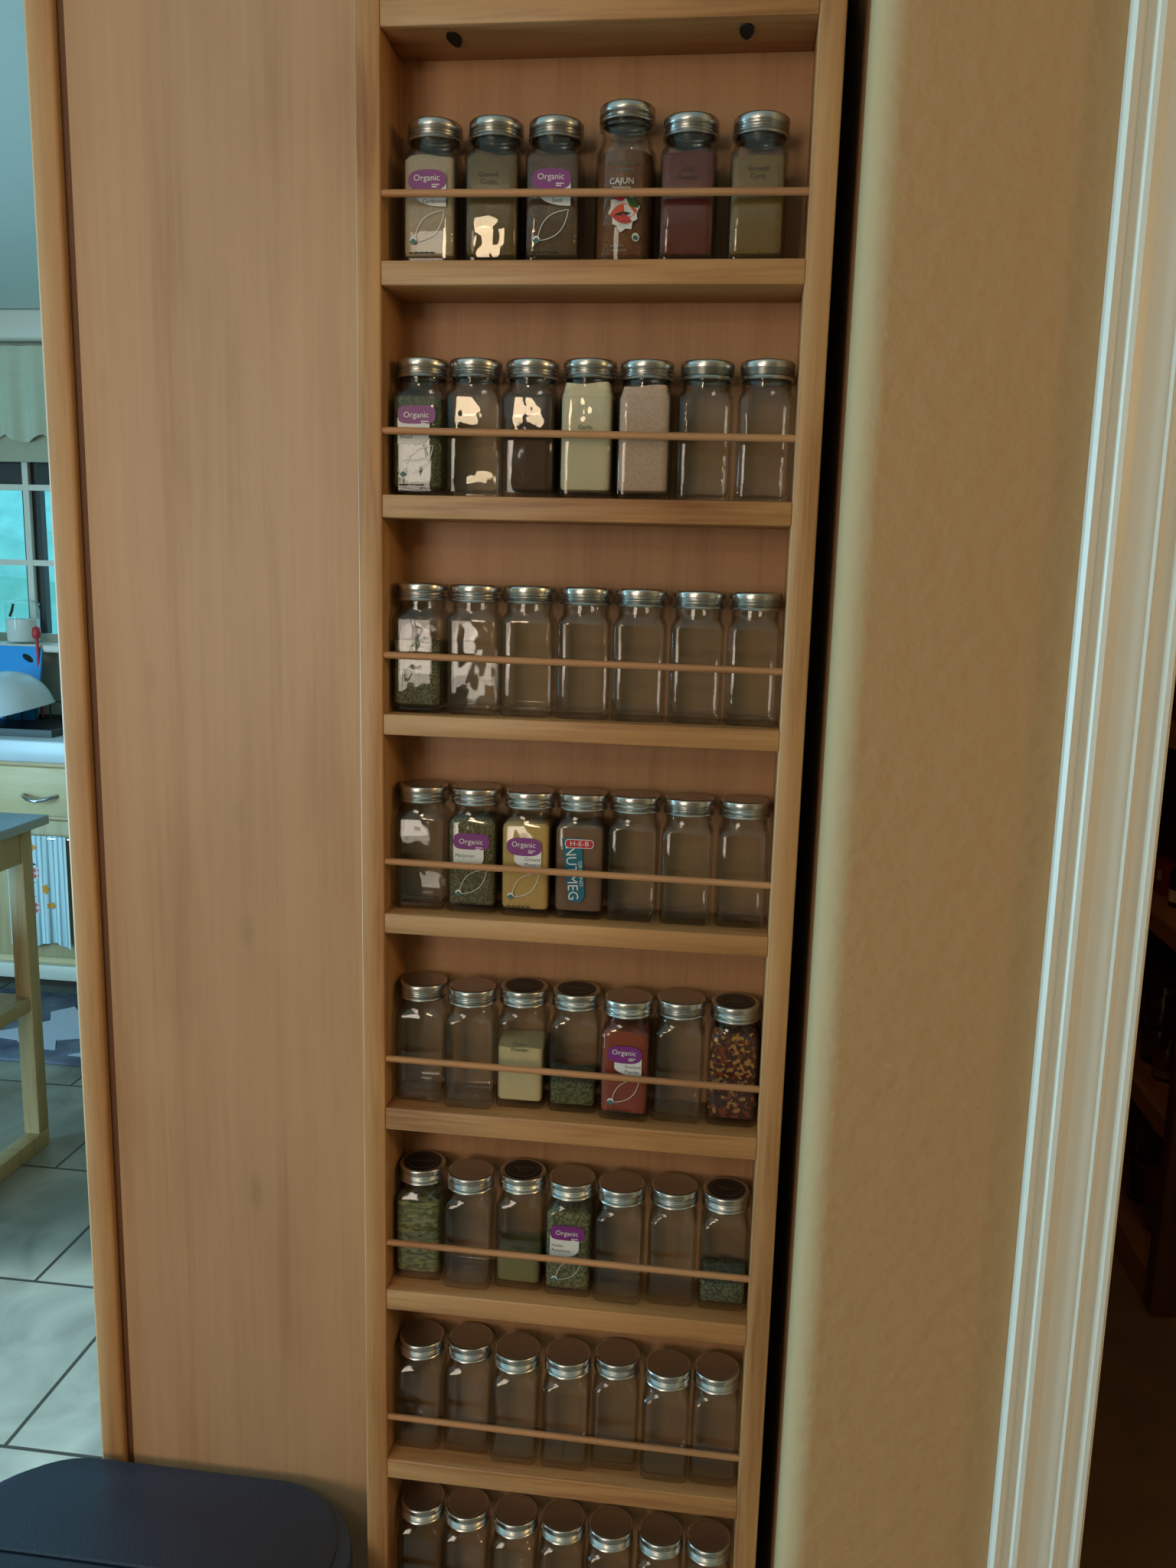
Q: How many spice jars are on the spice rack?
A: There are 55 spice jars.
